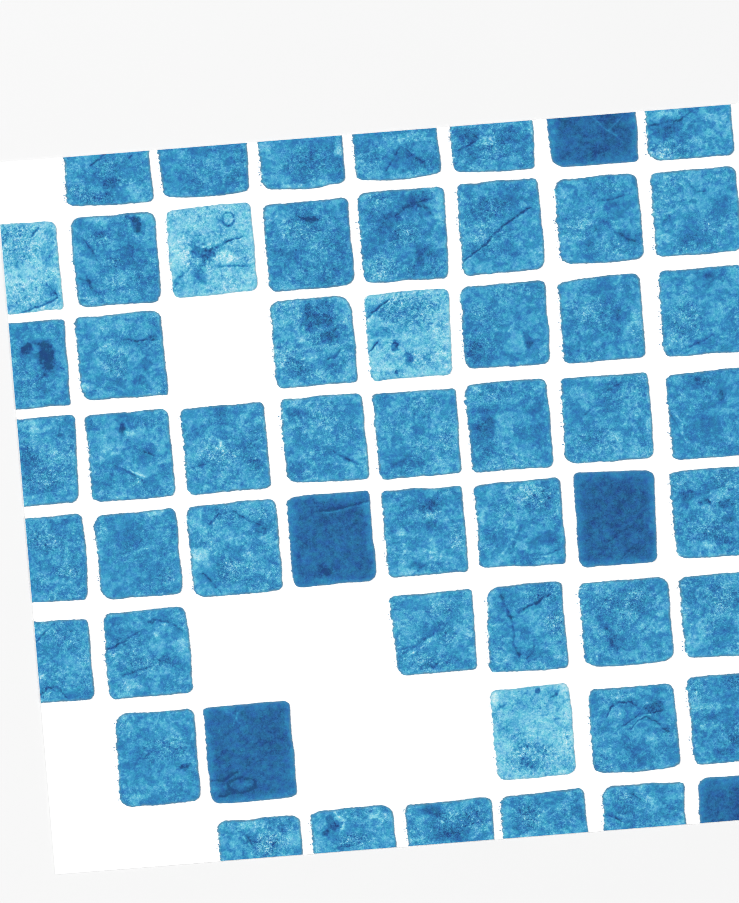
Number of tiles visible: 55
